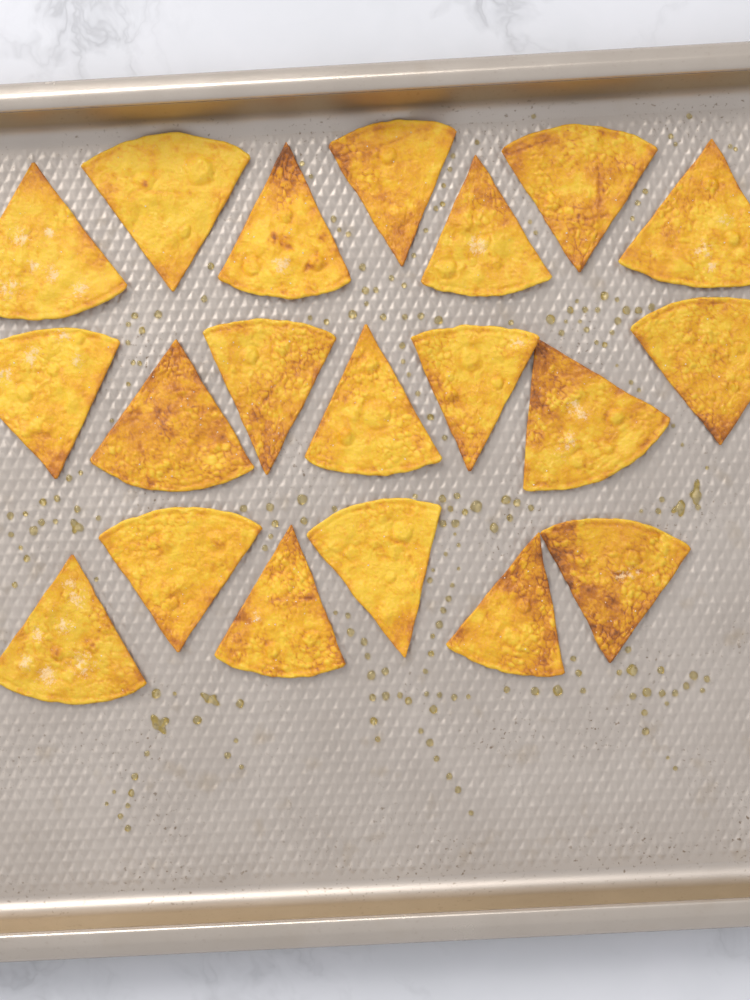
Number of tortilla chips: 20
